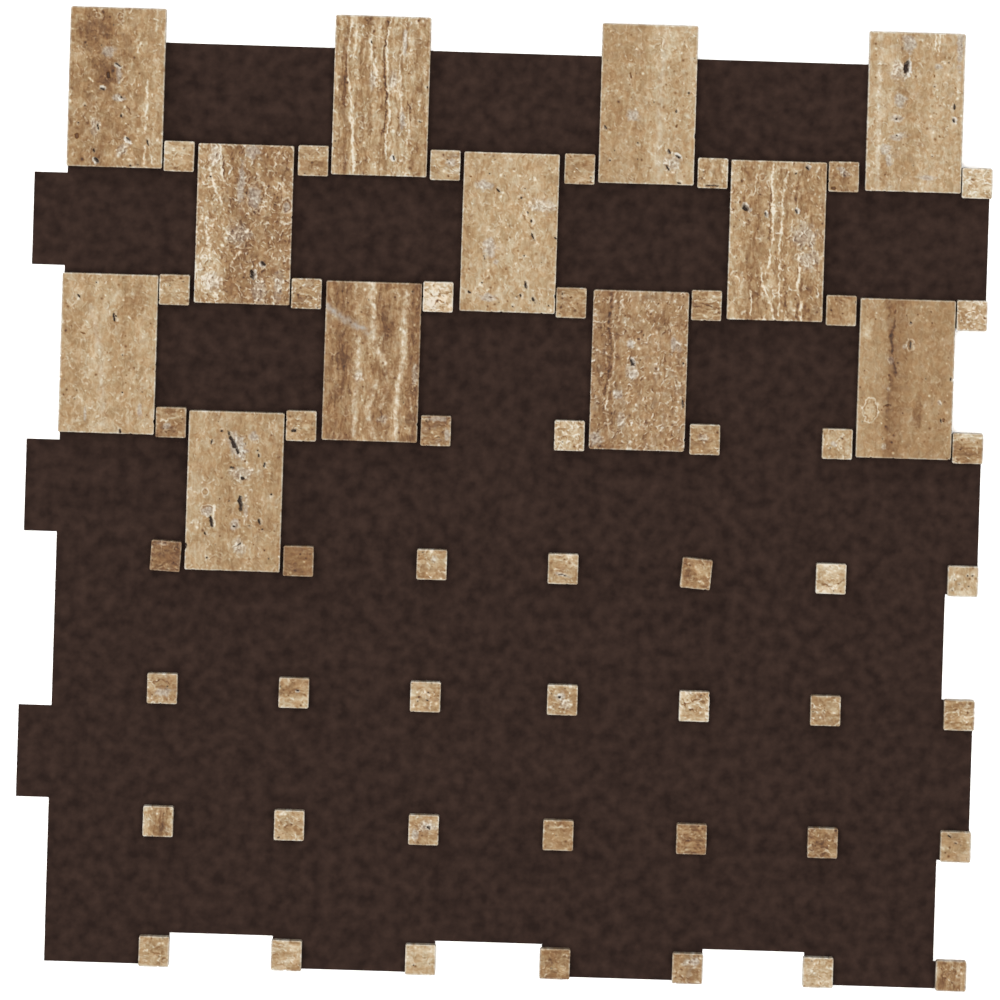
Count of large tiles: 12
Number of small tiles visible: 49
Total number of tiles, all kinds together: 61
